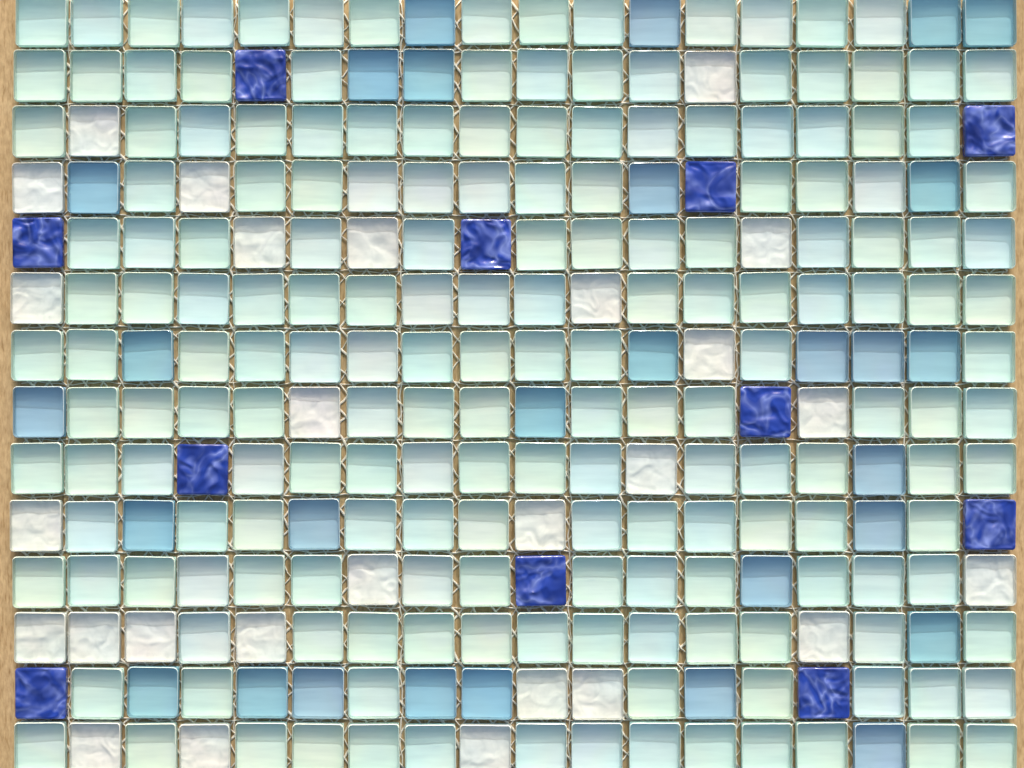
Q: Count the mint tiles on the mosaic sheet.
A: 185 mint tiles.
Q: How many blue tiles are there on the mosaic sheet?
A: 29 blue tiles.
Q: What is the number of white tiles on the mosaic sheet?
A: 27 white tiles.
